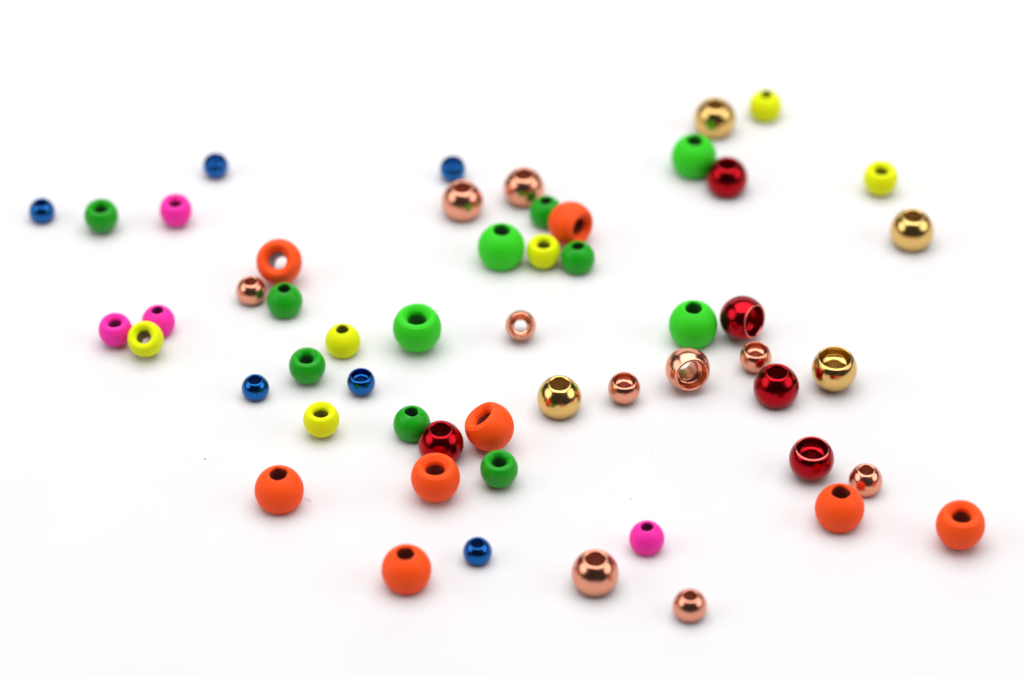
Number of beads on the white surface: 54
